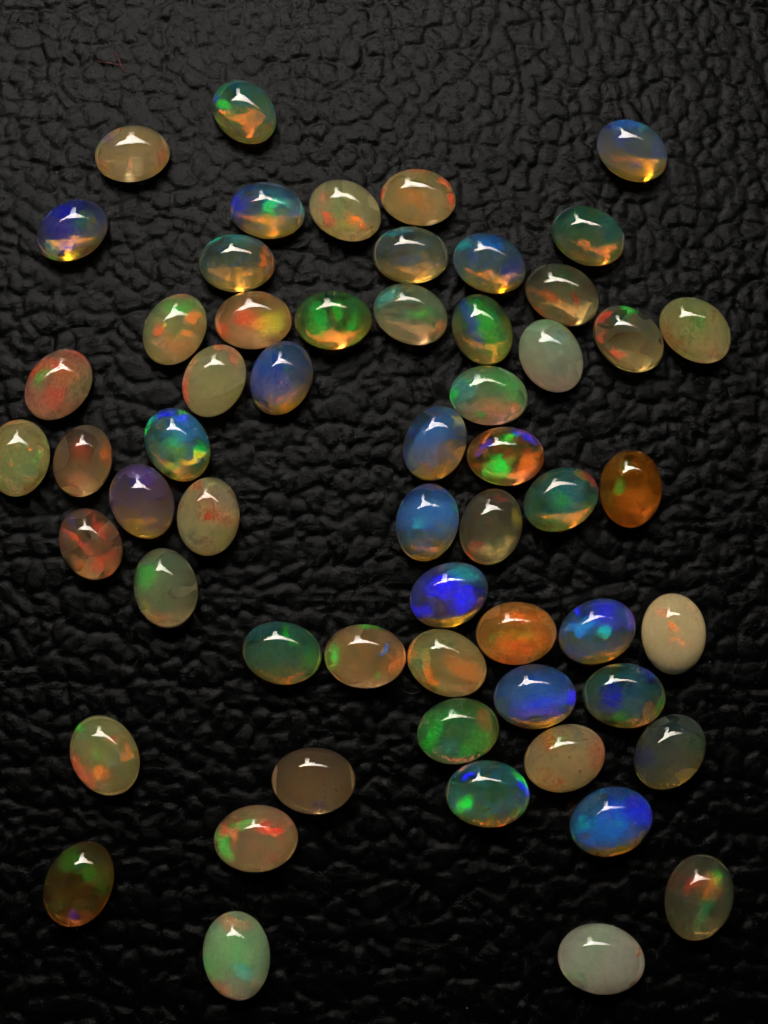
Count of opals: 58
